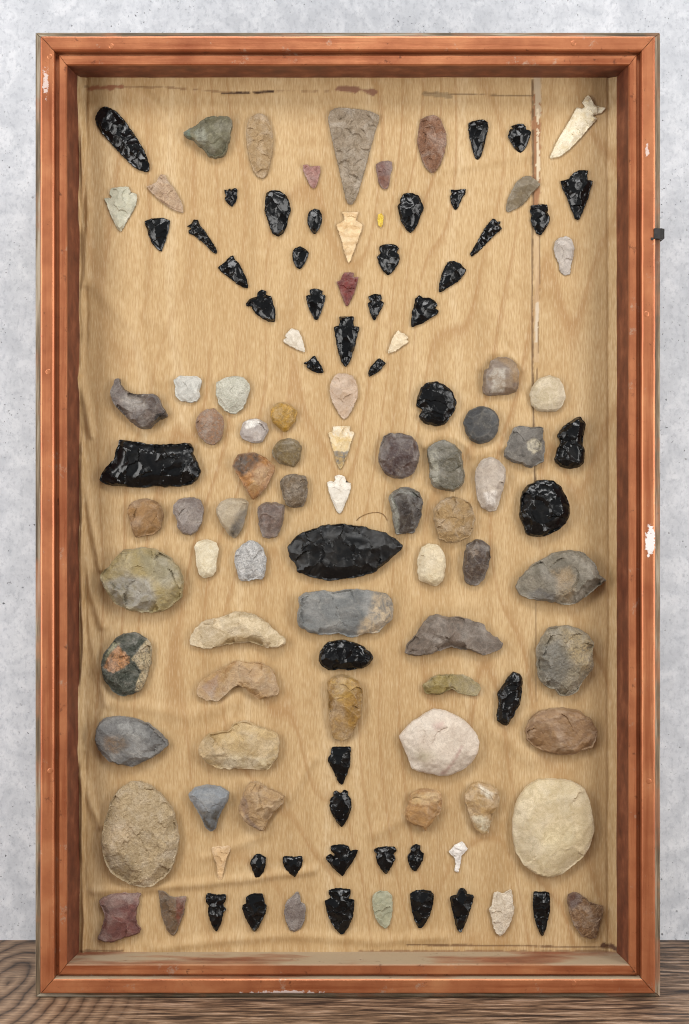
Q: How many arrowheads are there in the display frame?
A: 60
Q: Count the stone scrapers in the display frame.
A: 56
